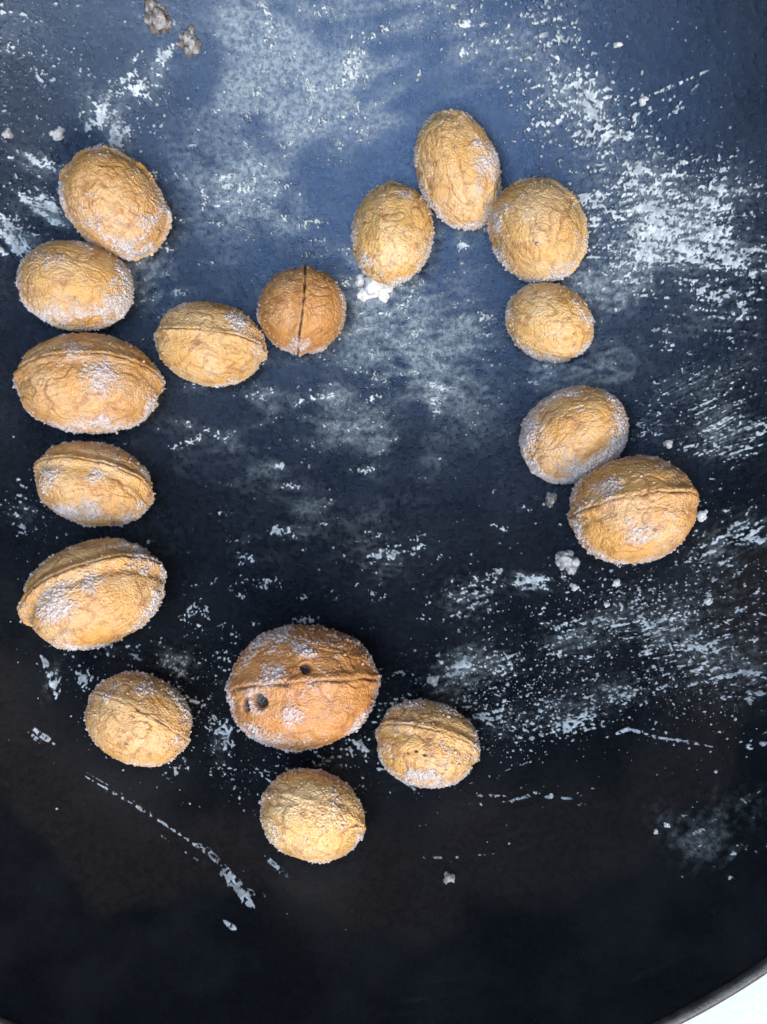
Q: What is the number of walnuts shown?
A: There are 17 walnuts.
